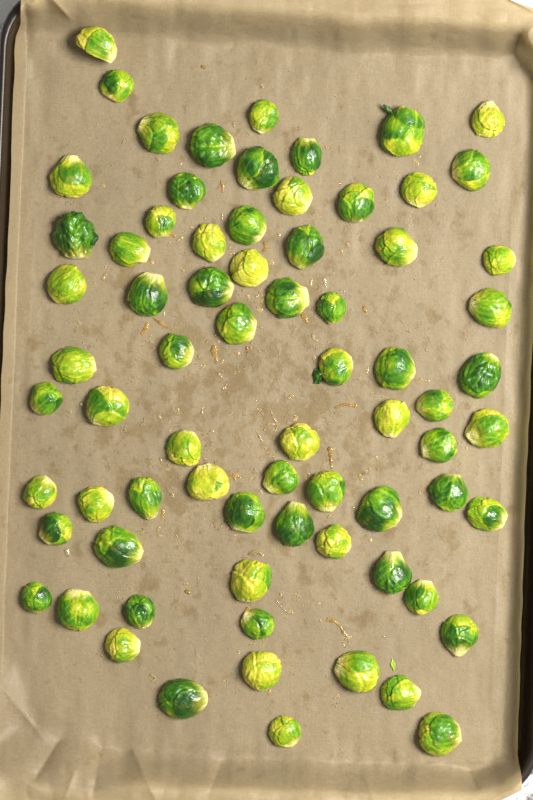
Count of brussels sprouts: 73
